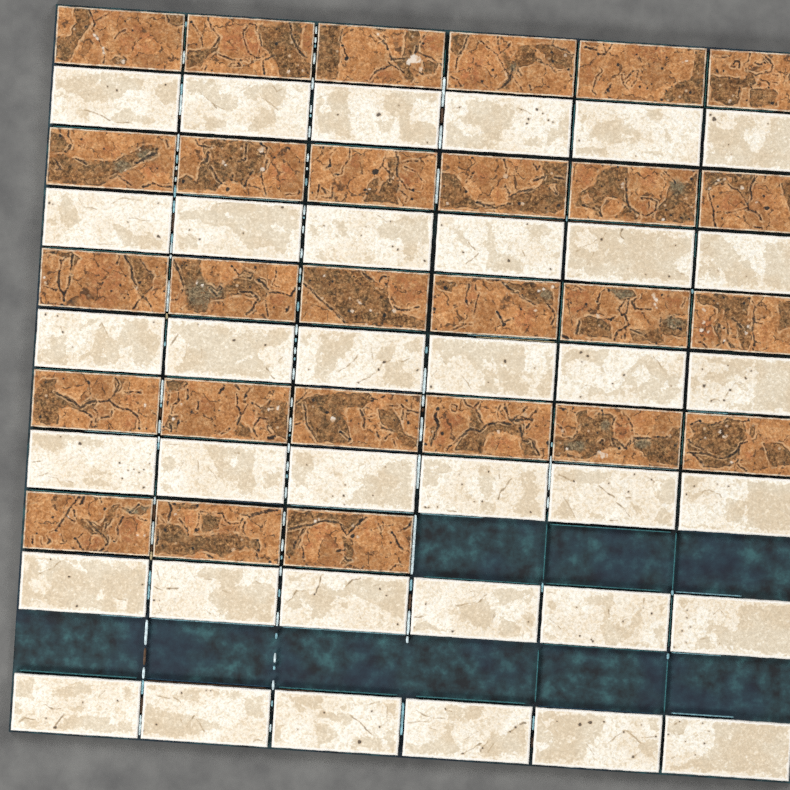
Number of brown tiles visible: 27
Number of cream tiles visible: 36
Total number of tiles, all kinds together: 63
